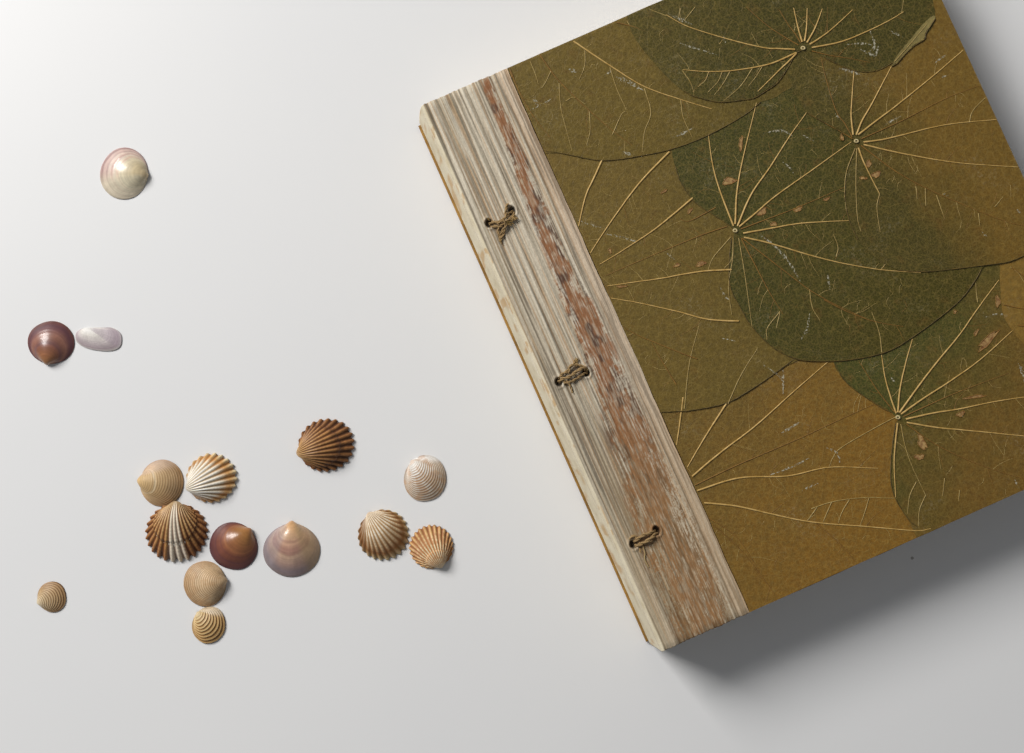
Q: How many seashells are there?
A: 15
